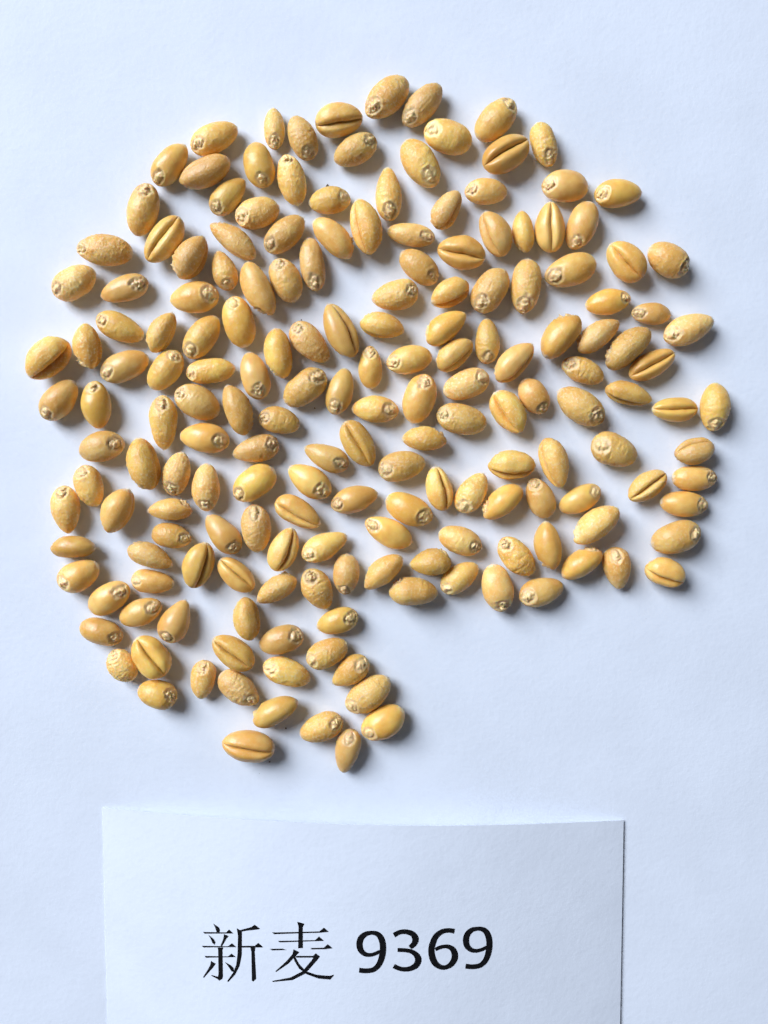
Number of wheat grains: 181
